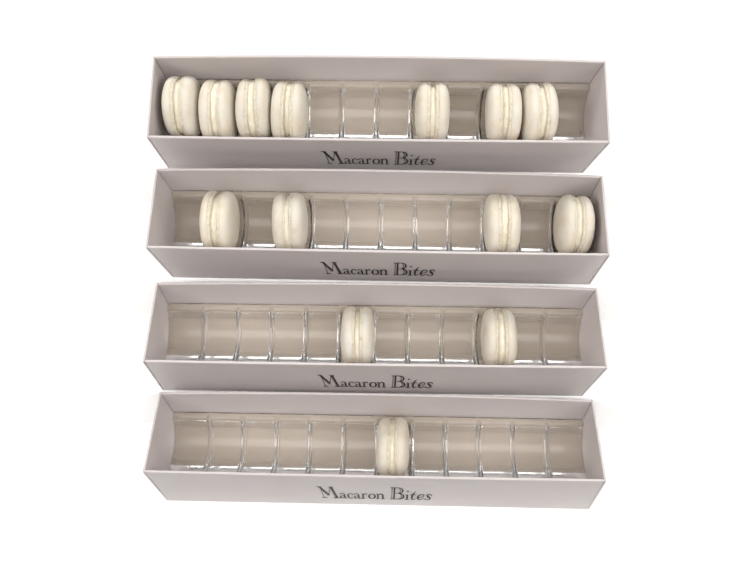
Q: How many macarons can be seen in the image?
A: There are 14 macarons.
